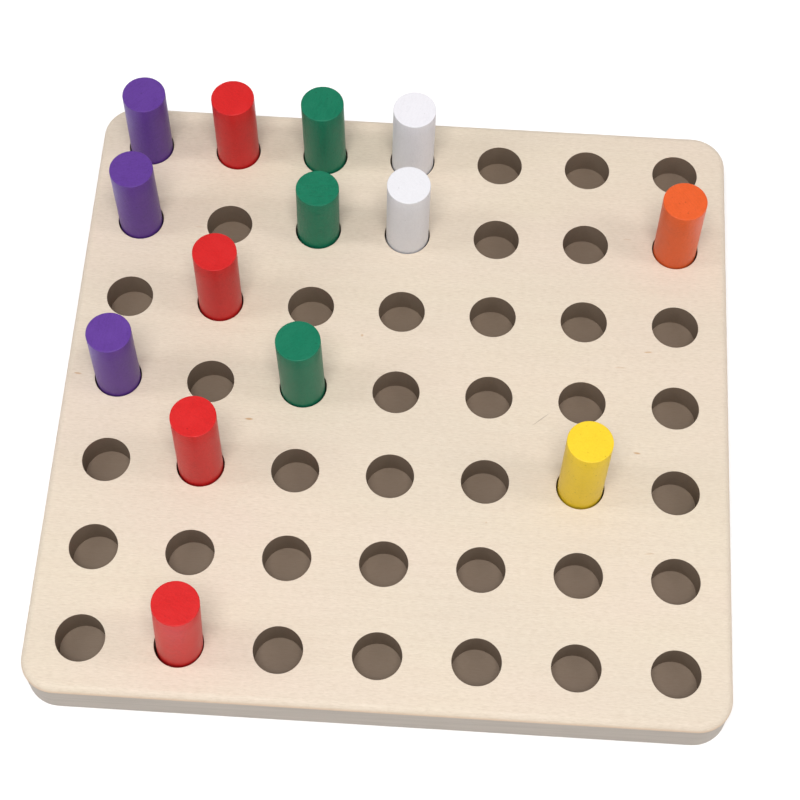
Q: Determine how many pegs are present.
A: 14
